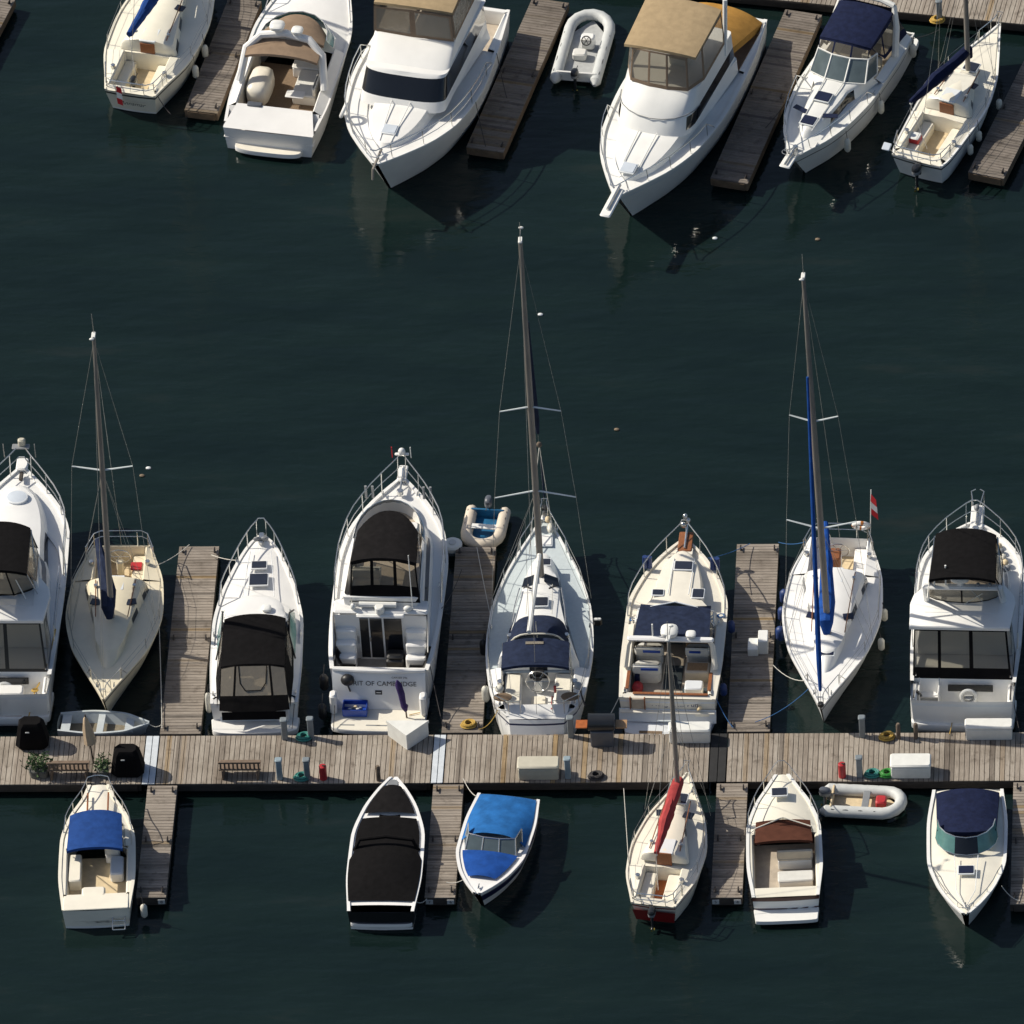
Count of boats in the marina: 24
